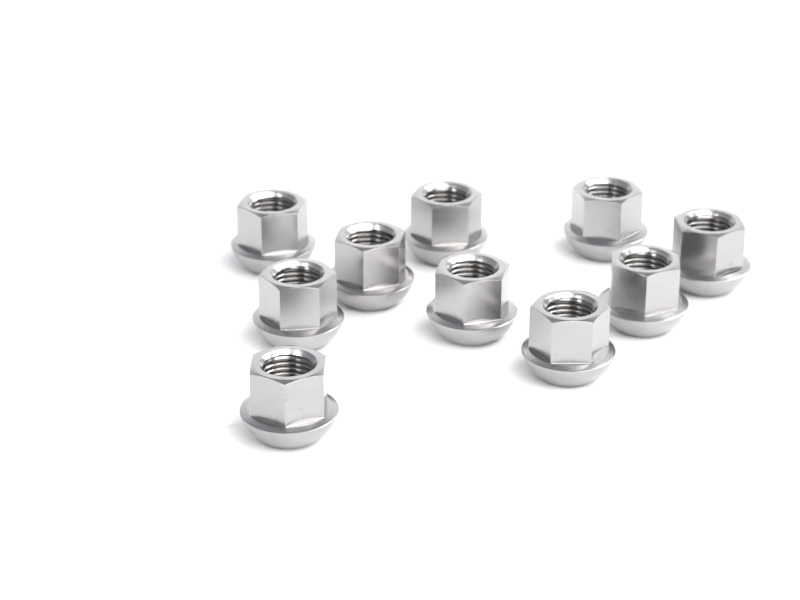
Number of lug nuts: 10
